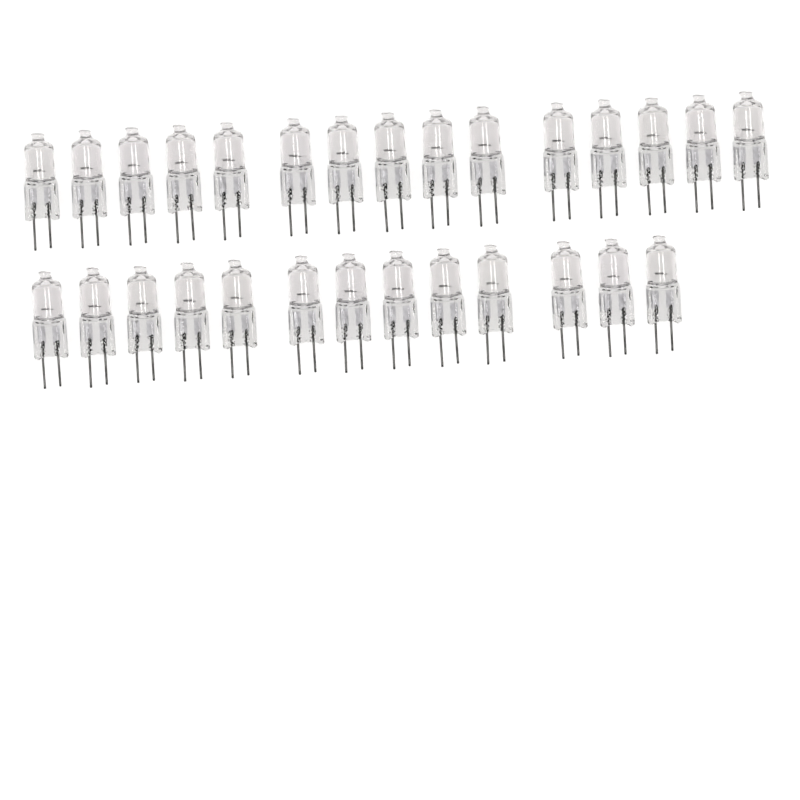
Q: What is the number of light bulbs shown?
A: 28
